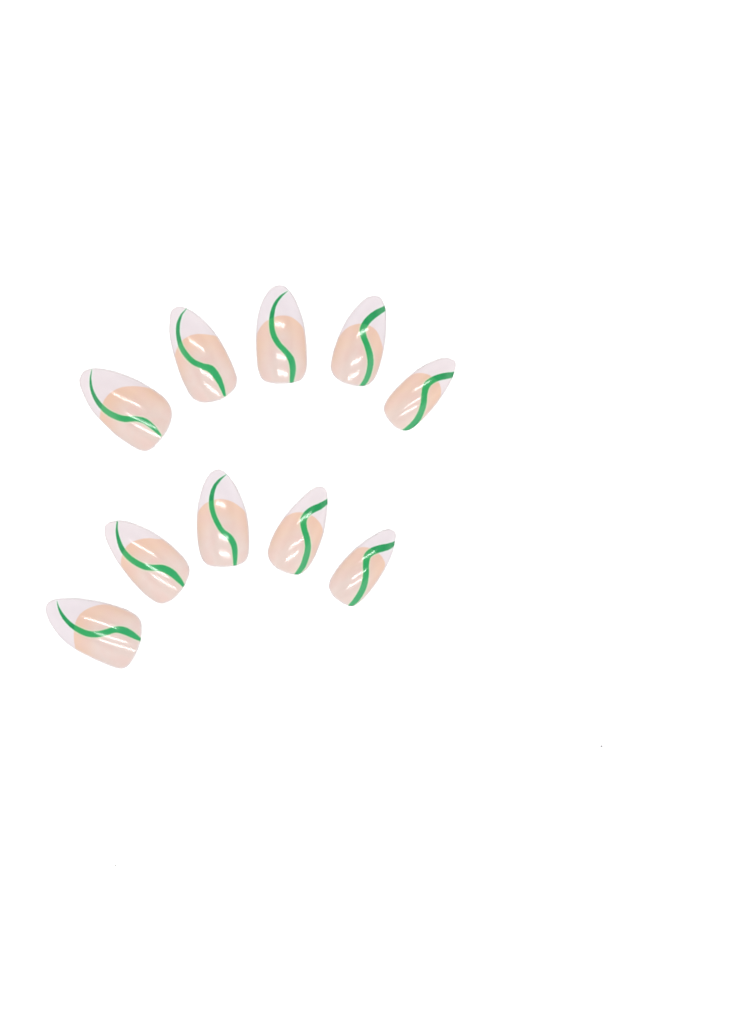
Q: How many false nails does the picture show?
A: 10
